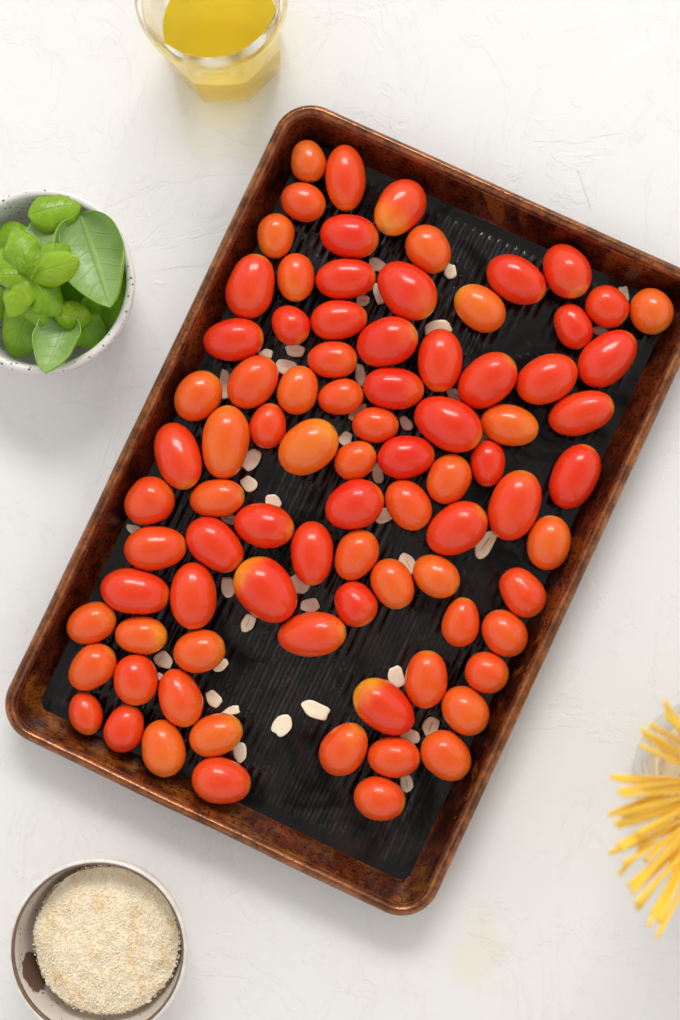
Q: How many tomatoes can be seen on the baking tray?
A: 85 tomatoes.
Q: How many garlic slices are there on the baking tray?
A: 42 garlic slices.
